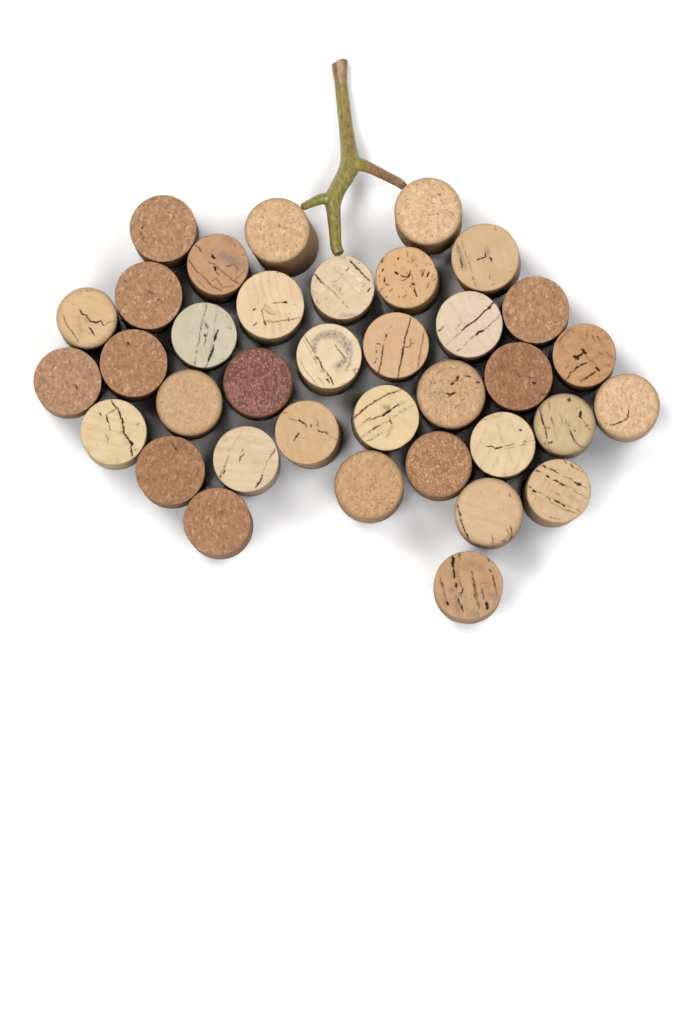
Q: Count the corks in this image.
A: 36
